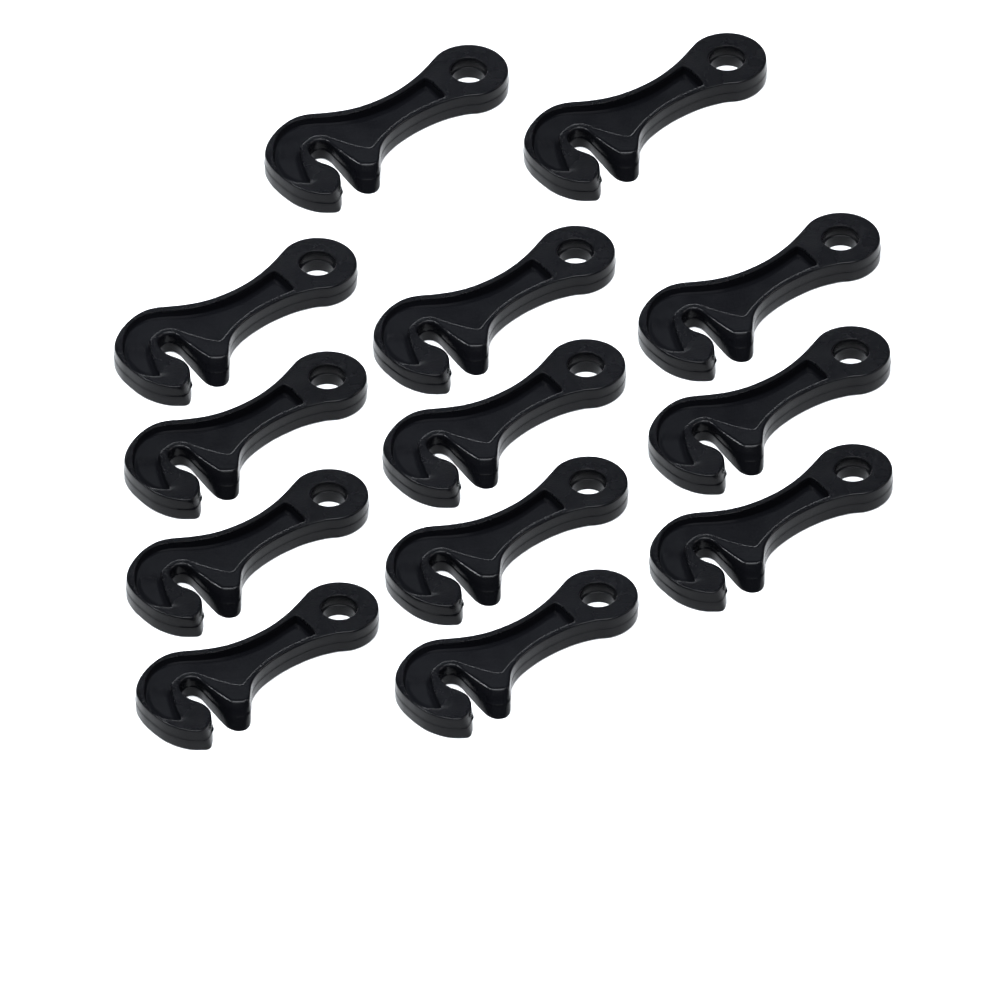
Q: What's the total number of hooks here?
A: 13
